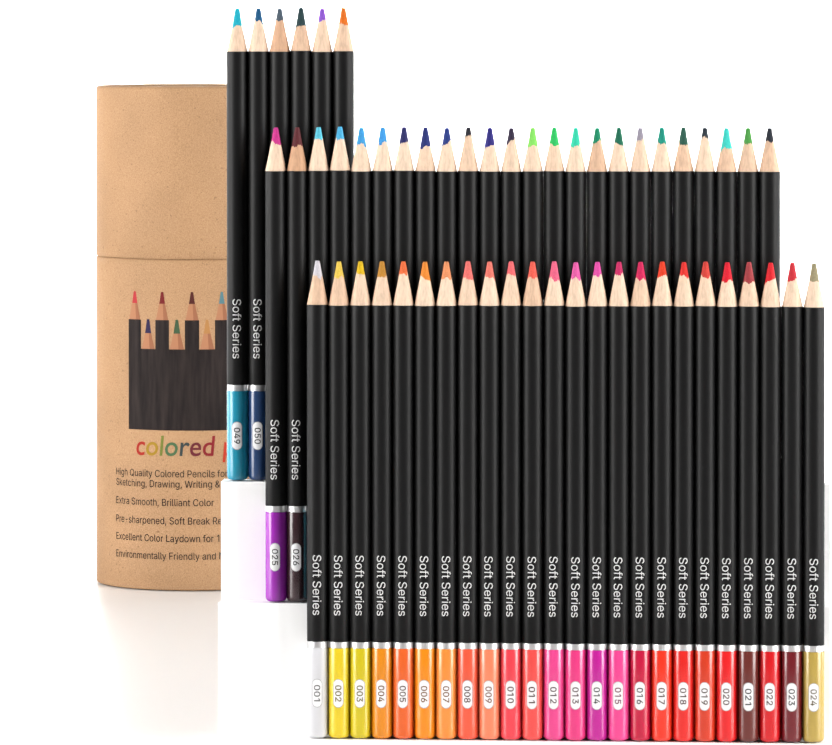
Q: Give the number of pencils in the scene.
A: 54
